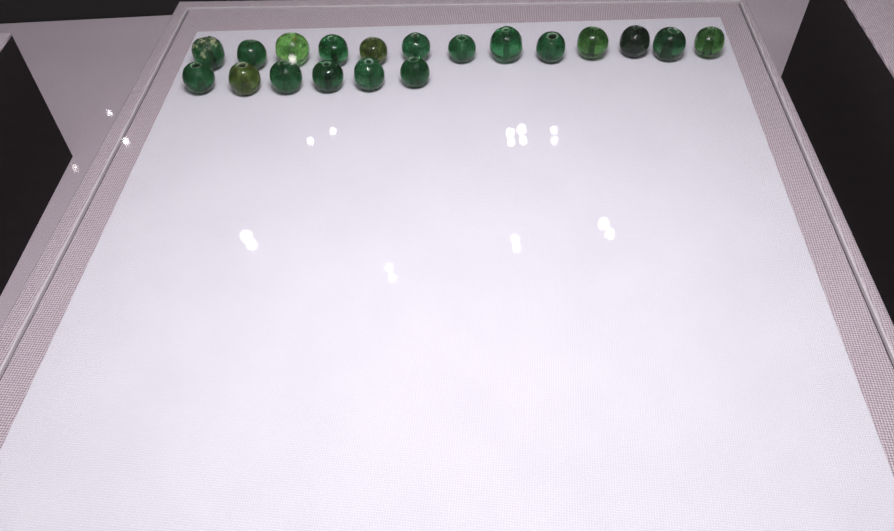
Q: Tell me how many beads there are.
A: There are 19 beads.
